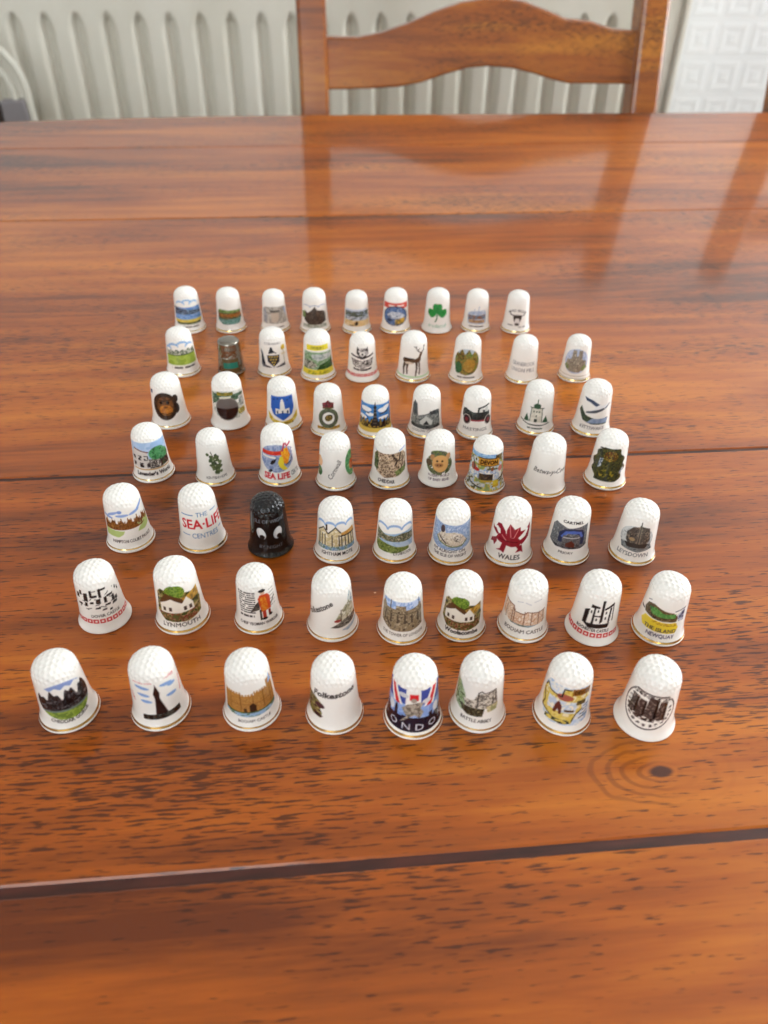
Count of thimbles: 62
